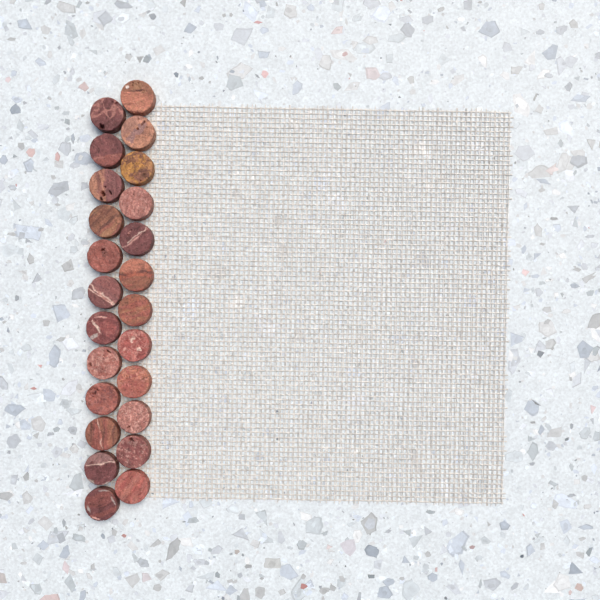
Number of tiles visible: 24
